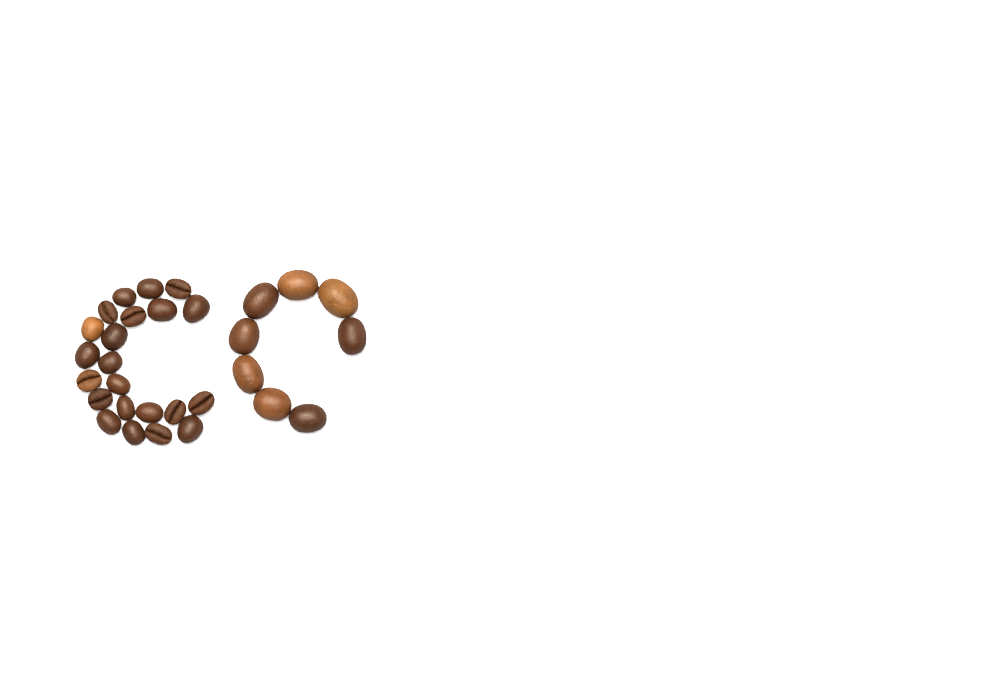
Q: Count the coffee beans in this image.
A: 30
